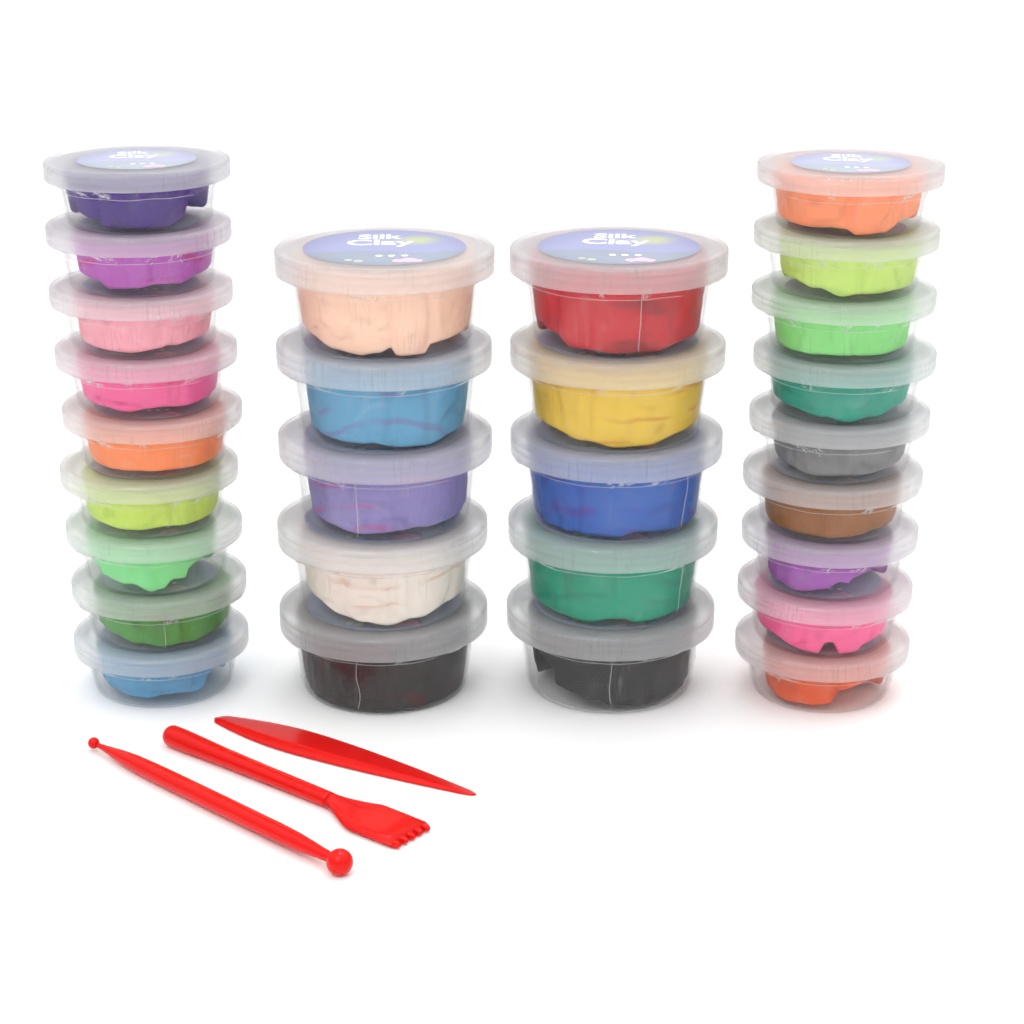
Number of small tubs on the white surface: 18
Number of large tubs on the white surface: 10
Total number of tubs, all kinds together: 28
